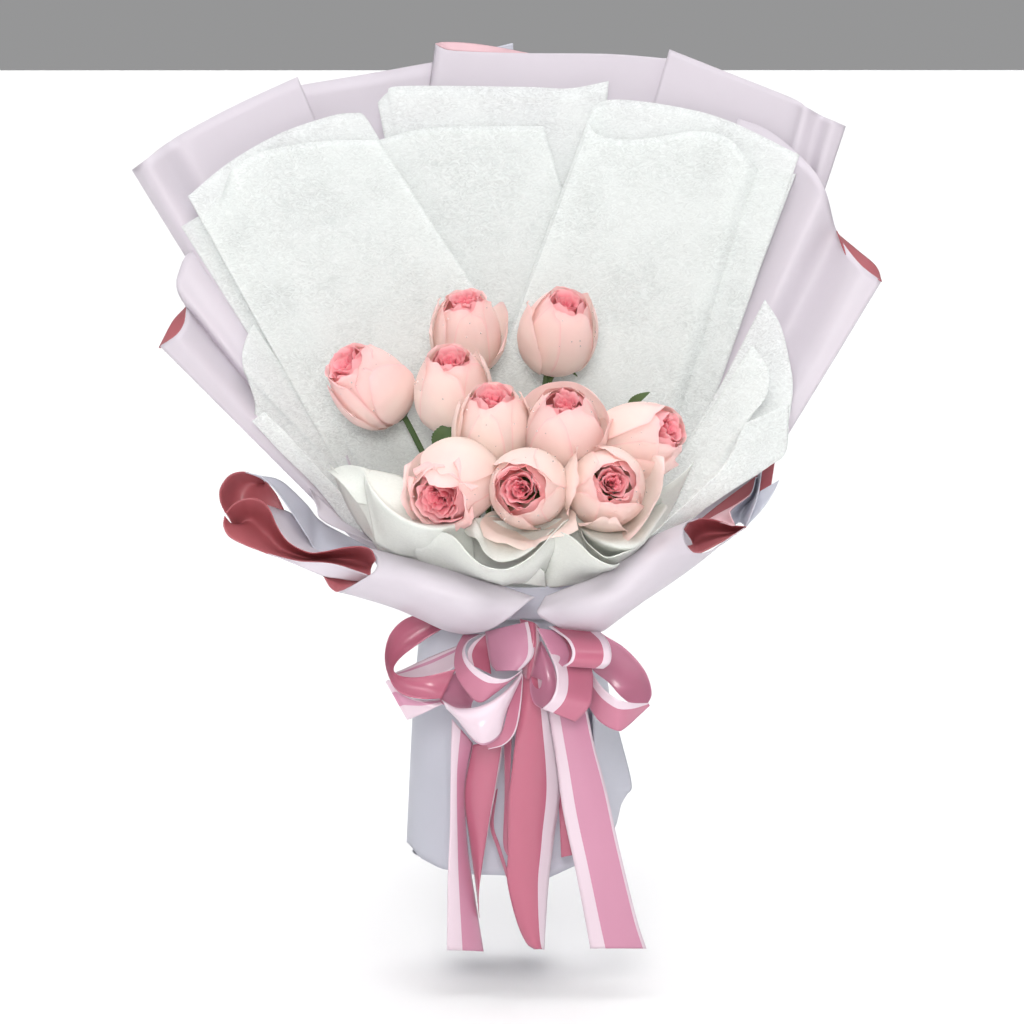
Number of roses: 10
